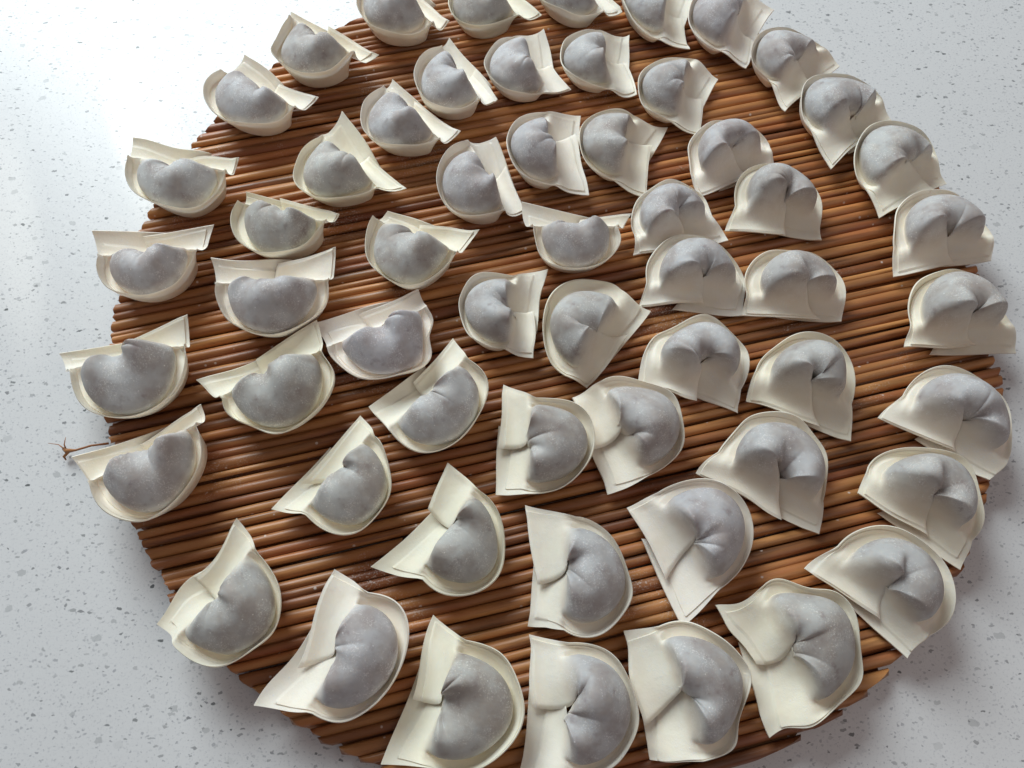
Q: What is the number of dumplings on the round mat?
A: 57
